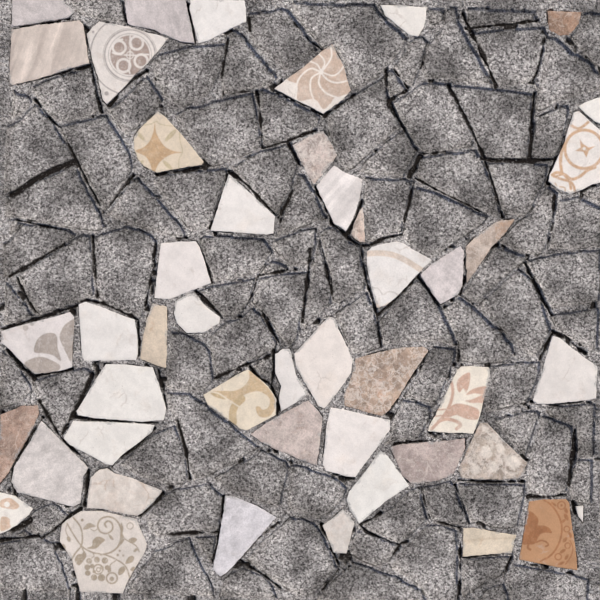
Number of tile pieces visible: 46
